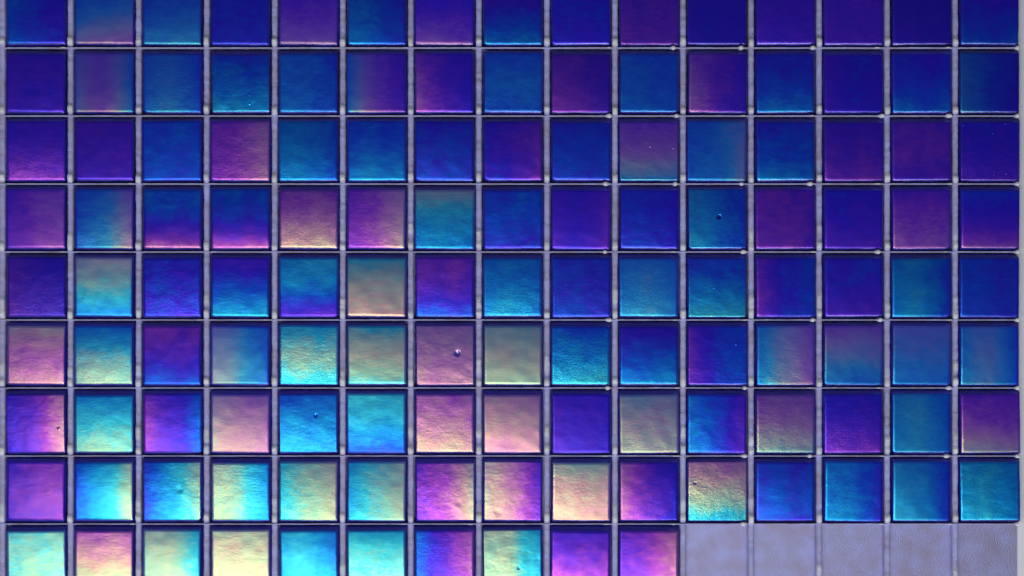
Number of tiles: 130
